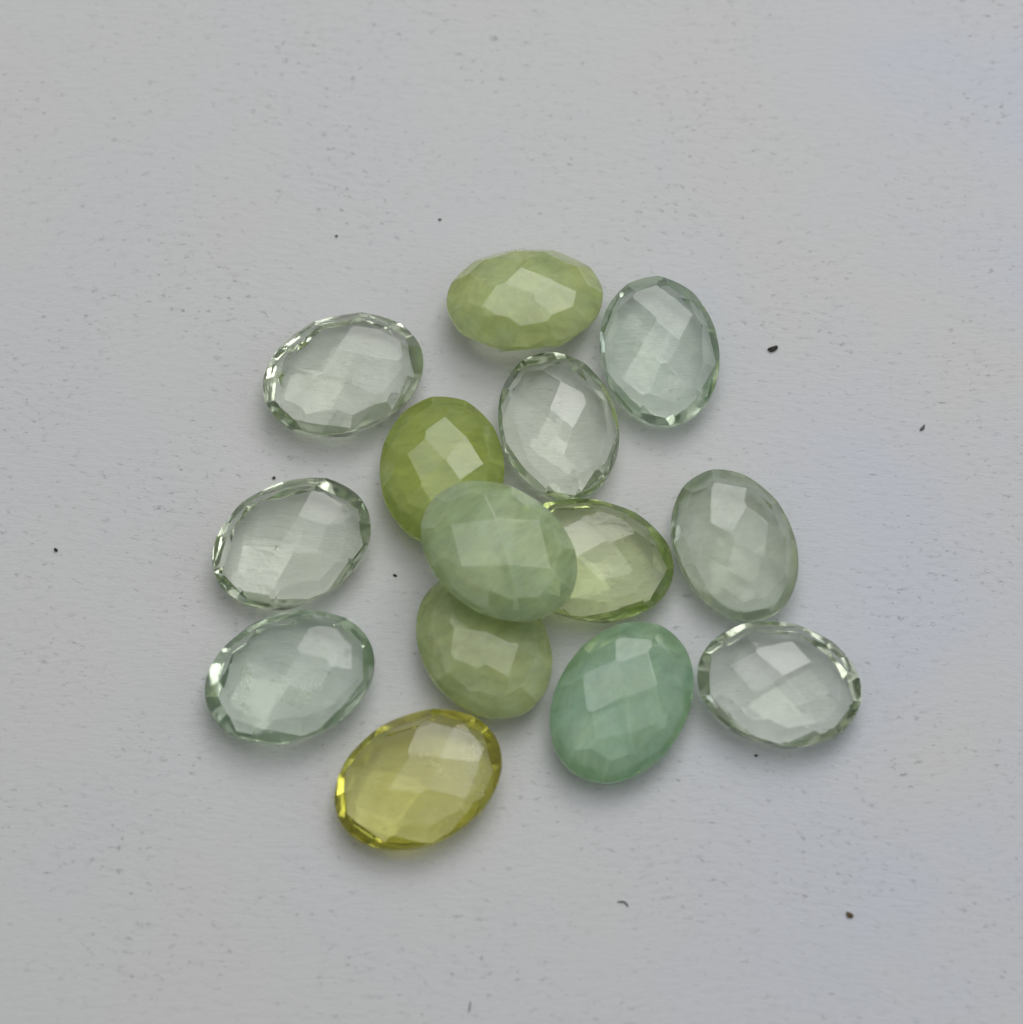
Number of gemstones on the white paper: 14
